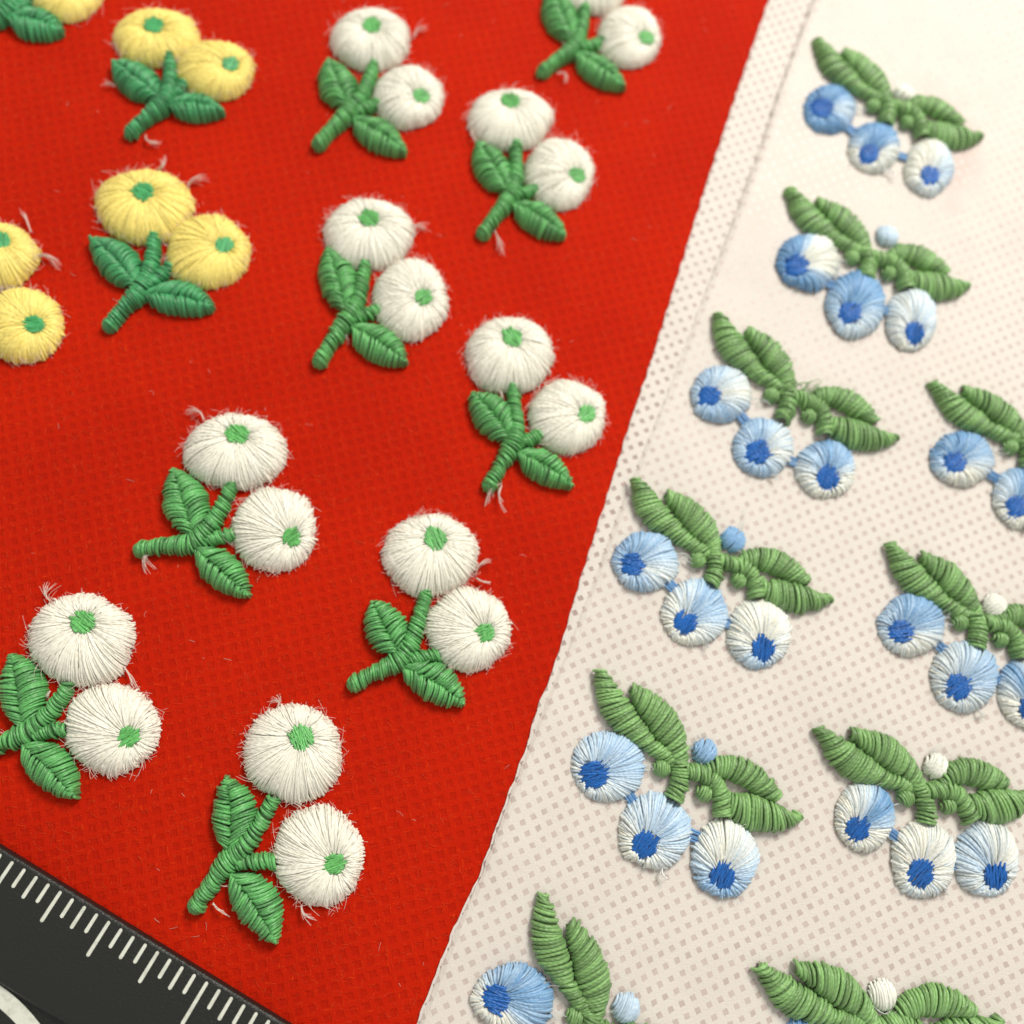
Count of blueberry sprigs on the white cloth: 10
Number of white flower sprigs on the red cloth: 9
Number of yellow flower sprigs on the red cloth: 4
